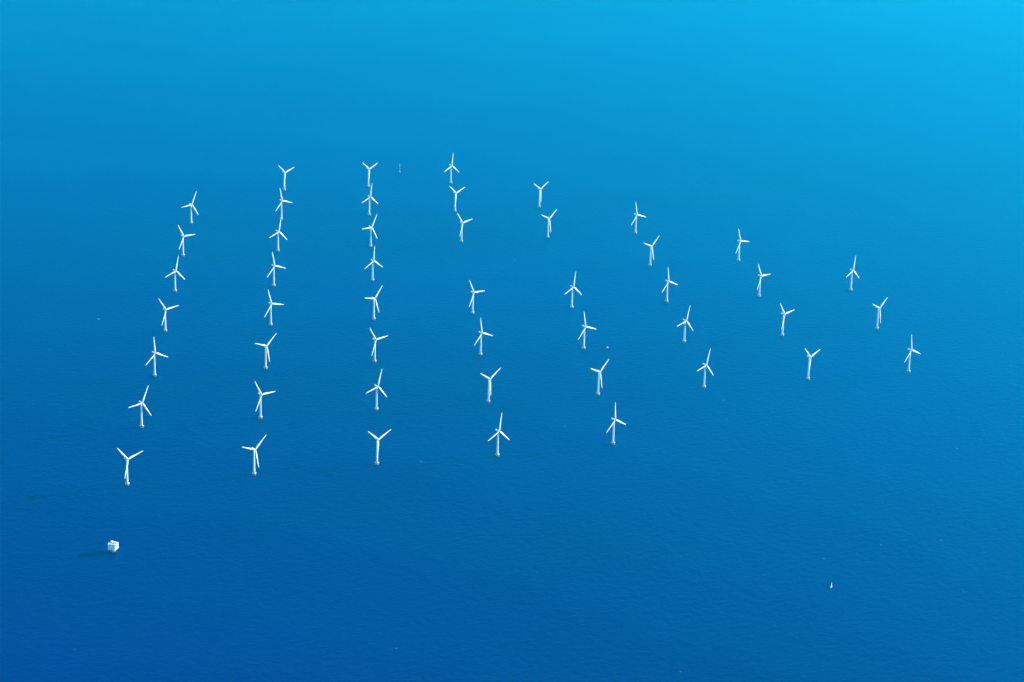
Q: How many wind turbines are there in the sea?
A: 48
